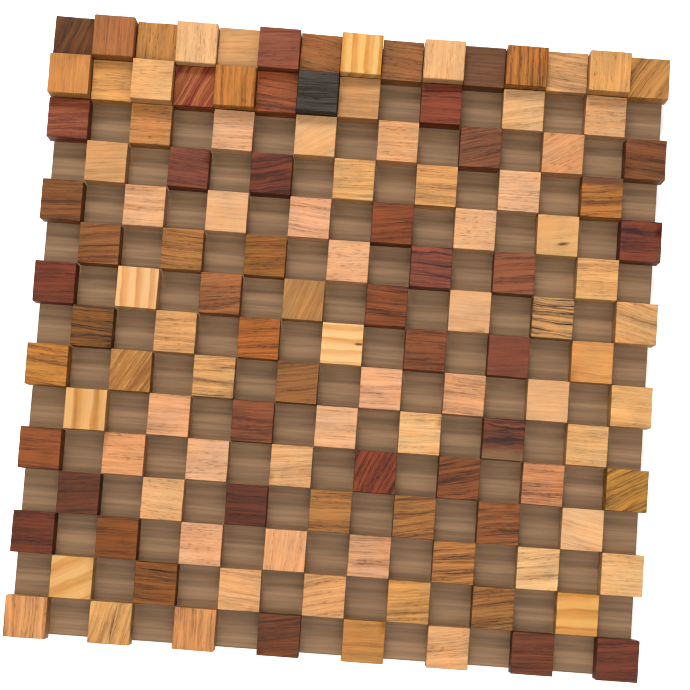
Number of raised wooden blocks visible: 11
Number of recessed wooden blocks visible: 113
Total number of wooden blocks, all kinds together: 124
